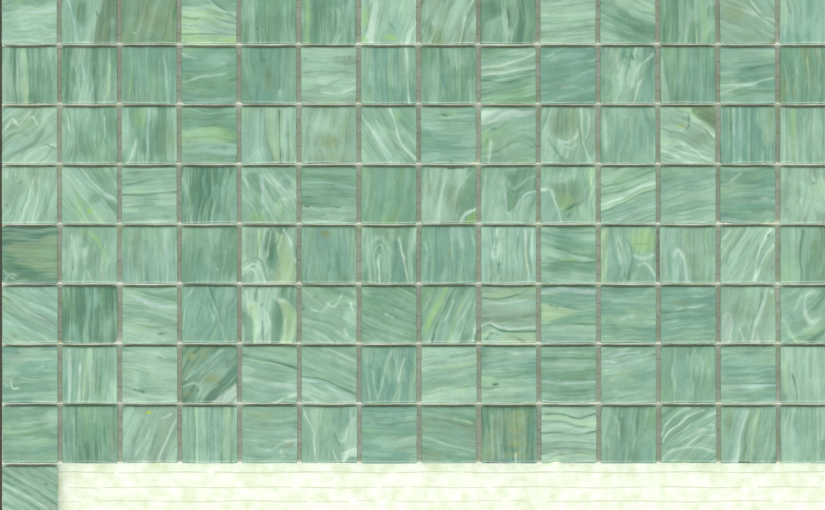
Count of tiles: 113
